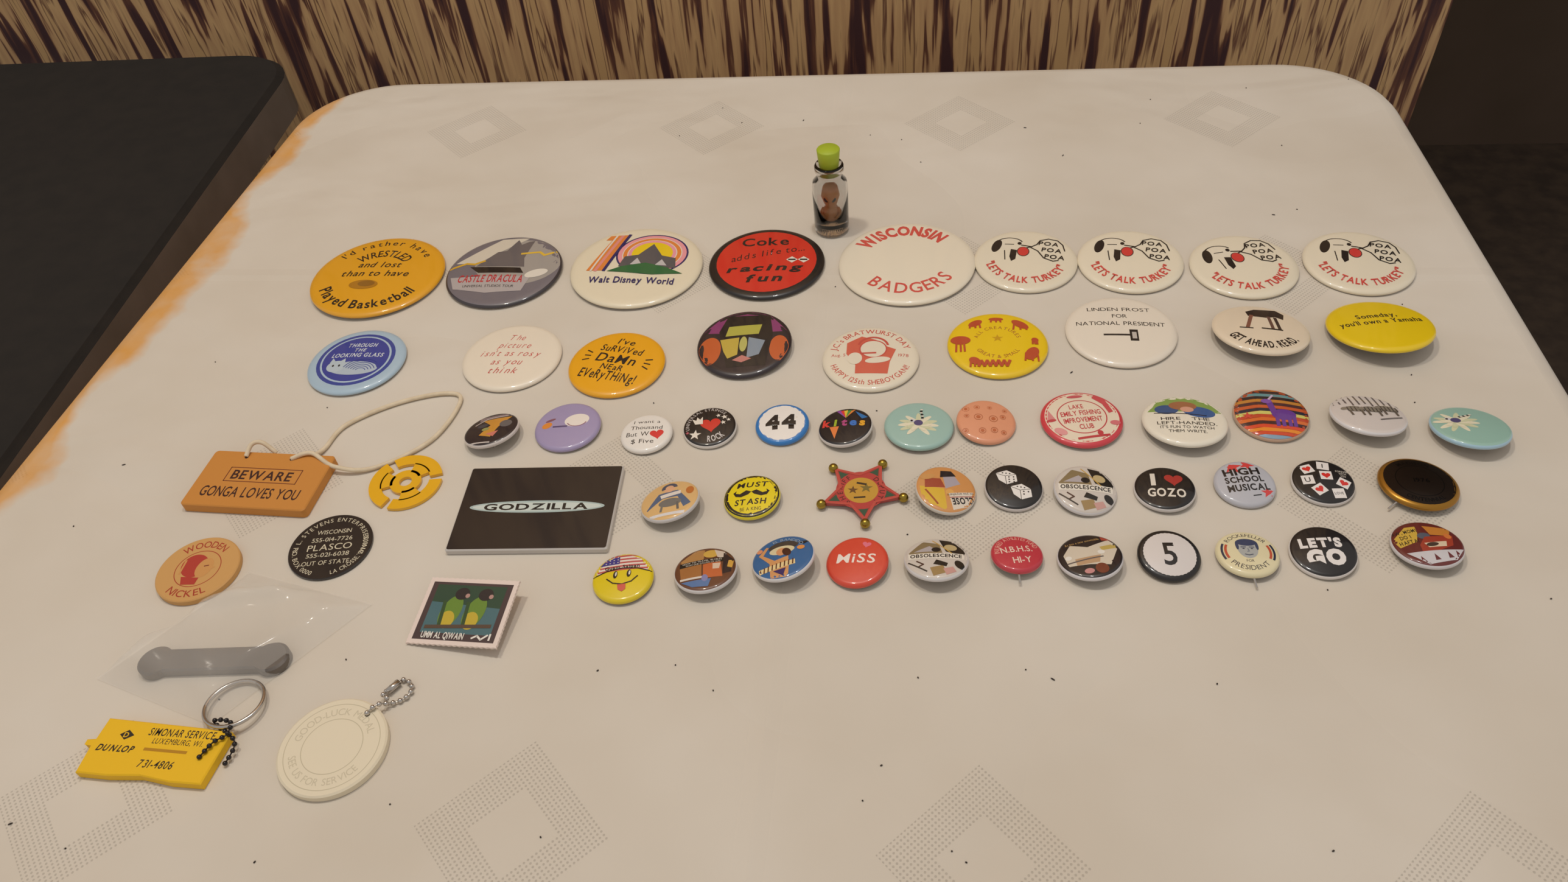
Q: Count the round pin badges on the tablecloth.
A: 51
